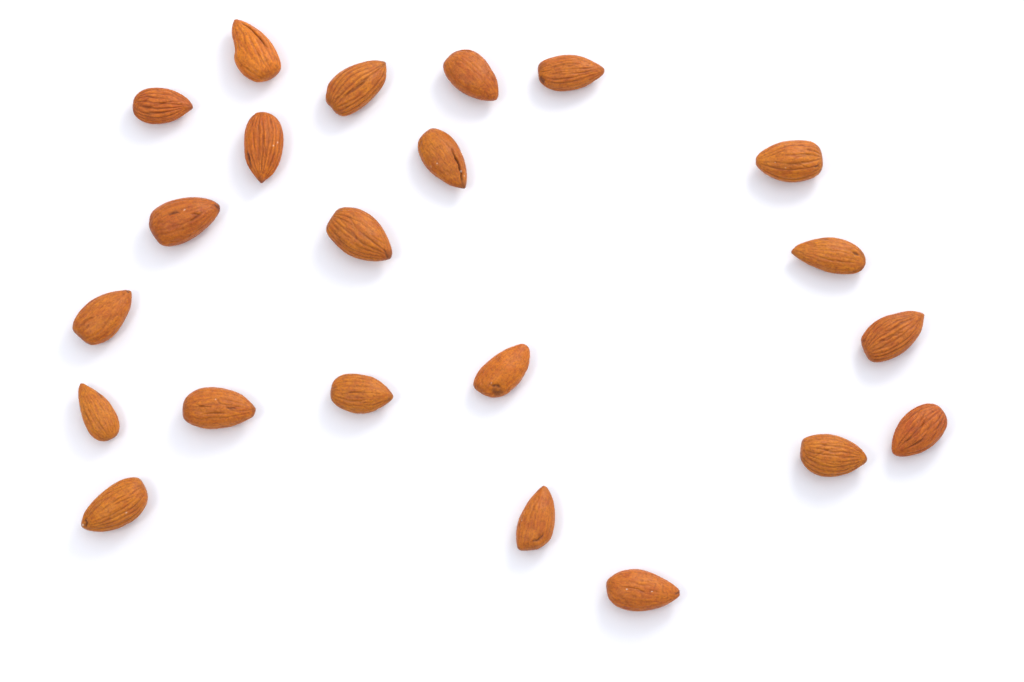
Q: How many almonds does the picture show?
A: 22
